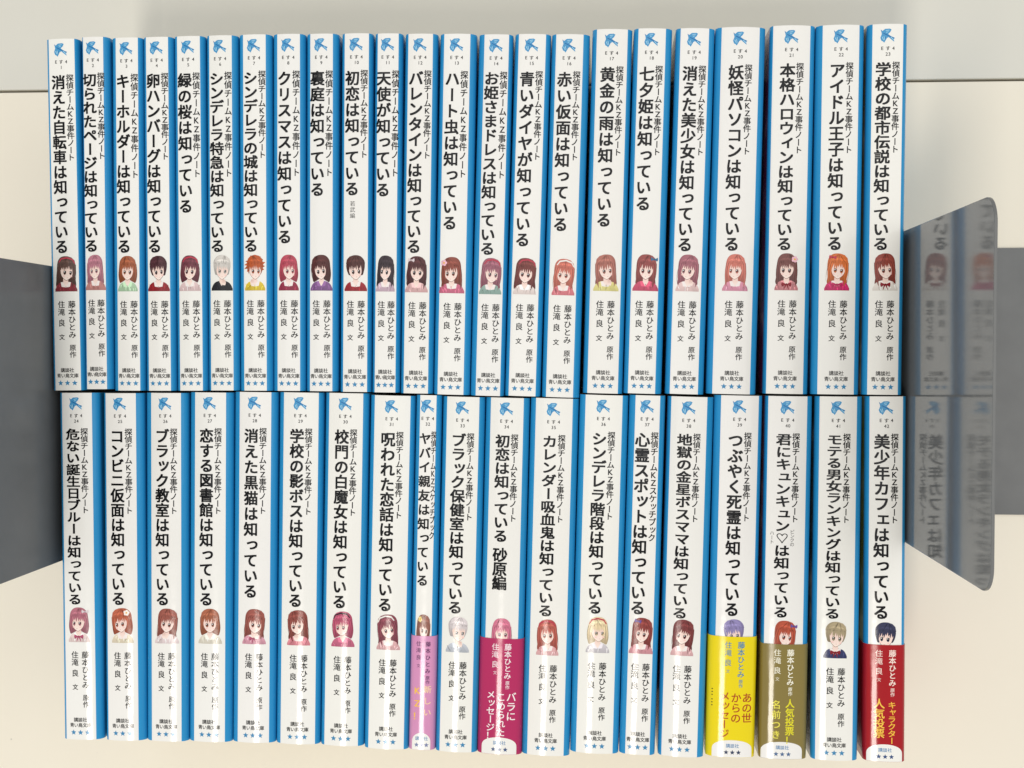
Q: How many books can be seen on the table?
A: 42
